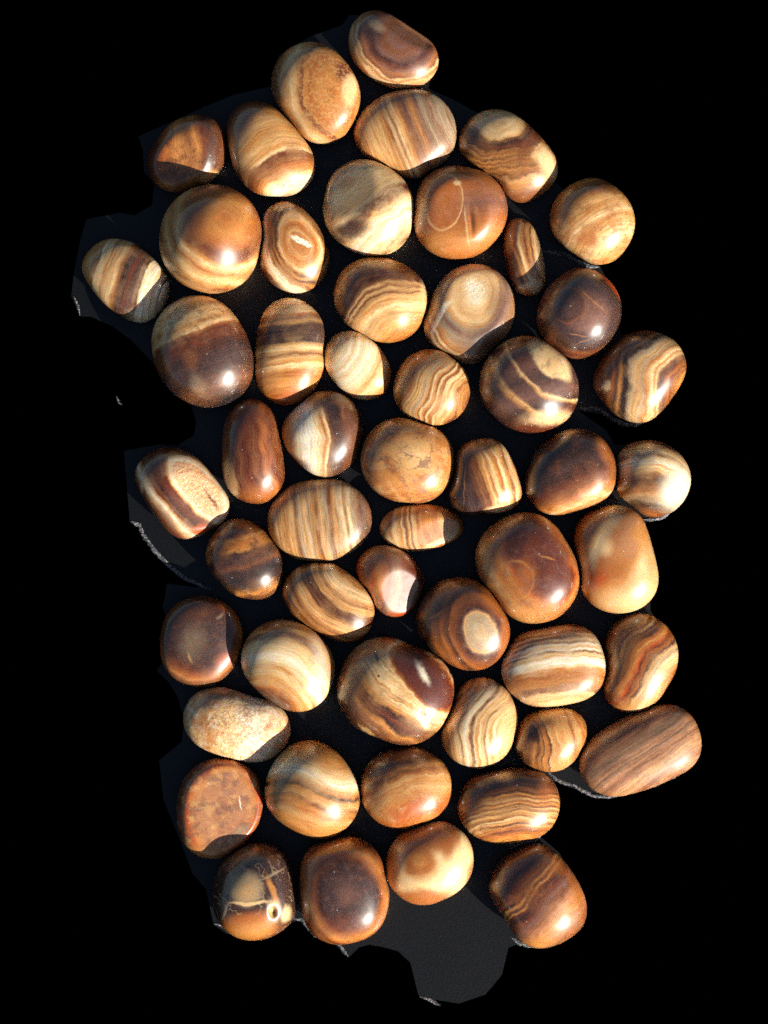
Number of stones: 54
